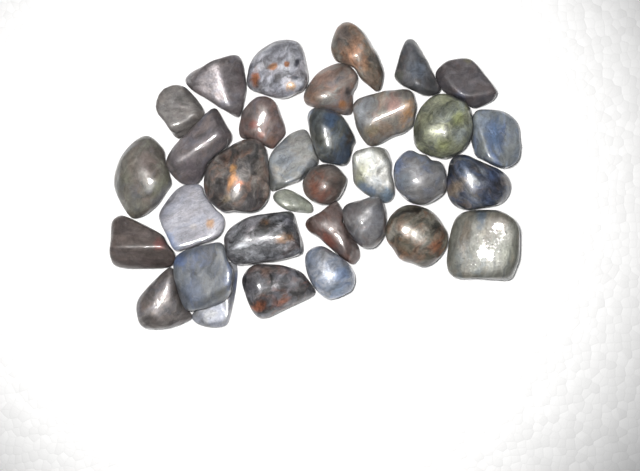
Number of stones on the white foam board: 33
